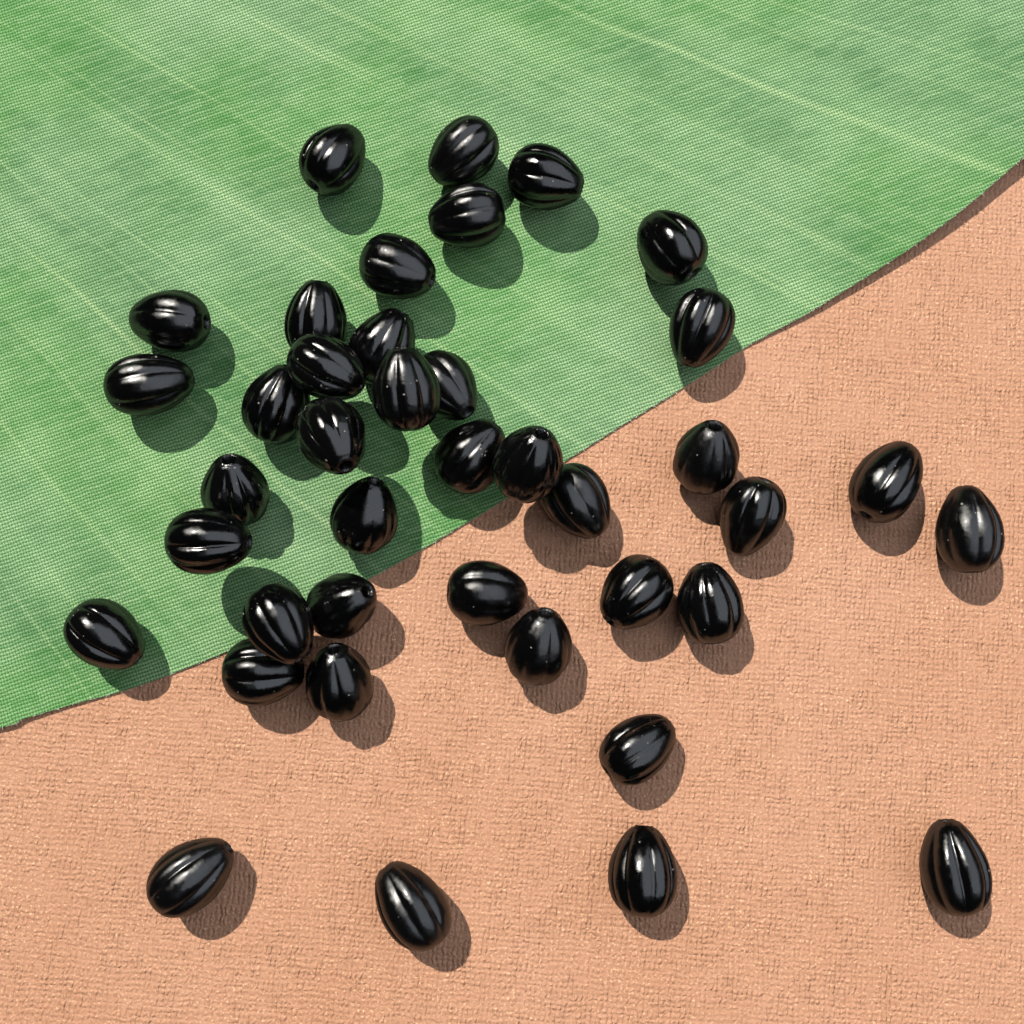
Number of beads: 40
